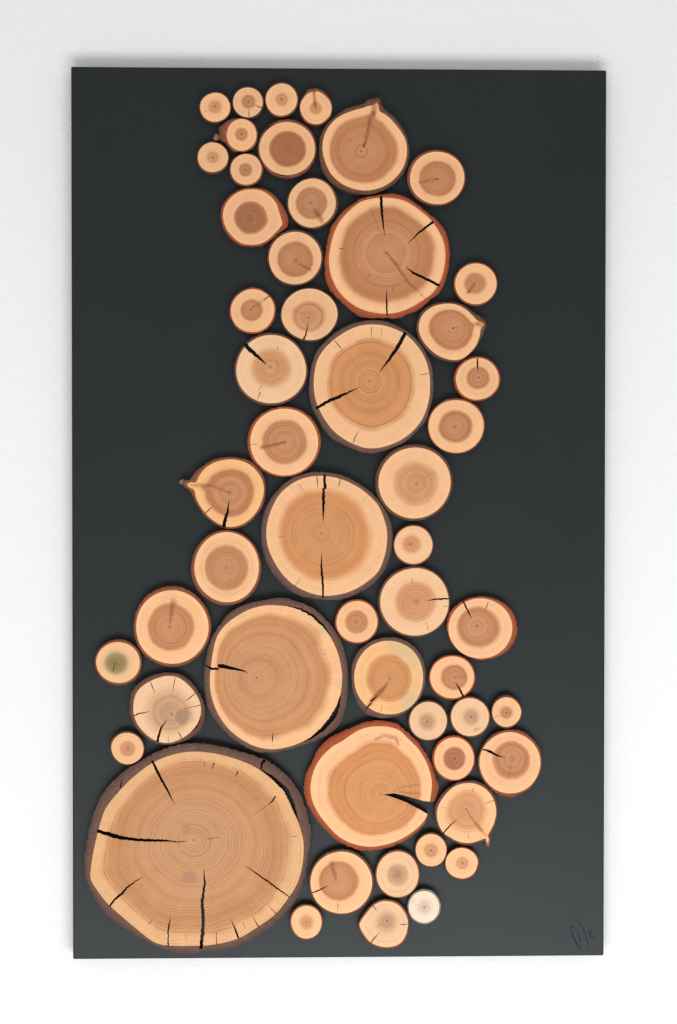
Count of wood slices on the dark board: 53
